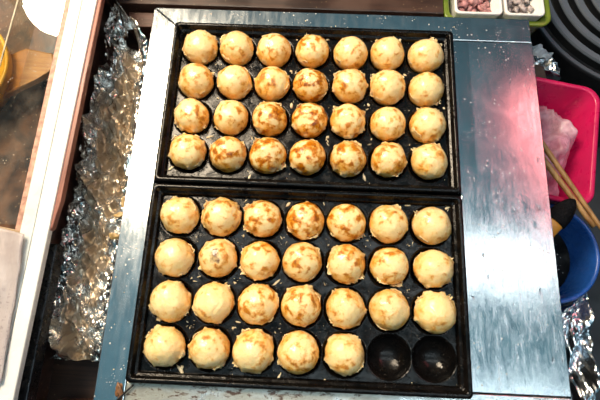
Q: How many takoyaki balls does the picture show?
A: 54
